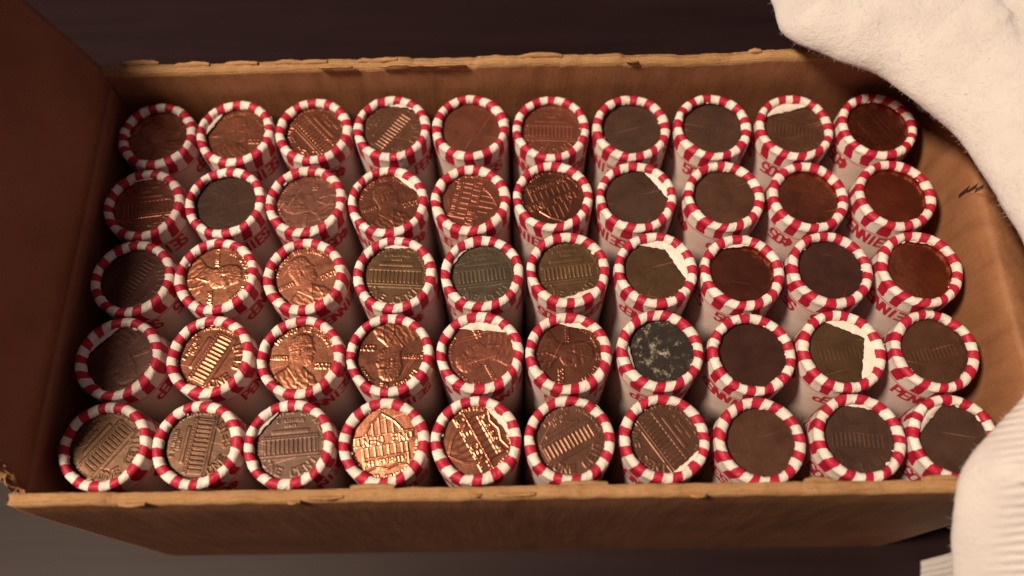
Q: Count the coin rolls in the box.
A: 50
